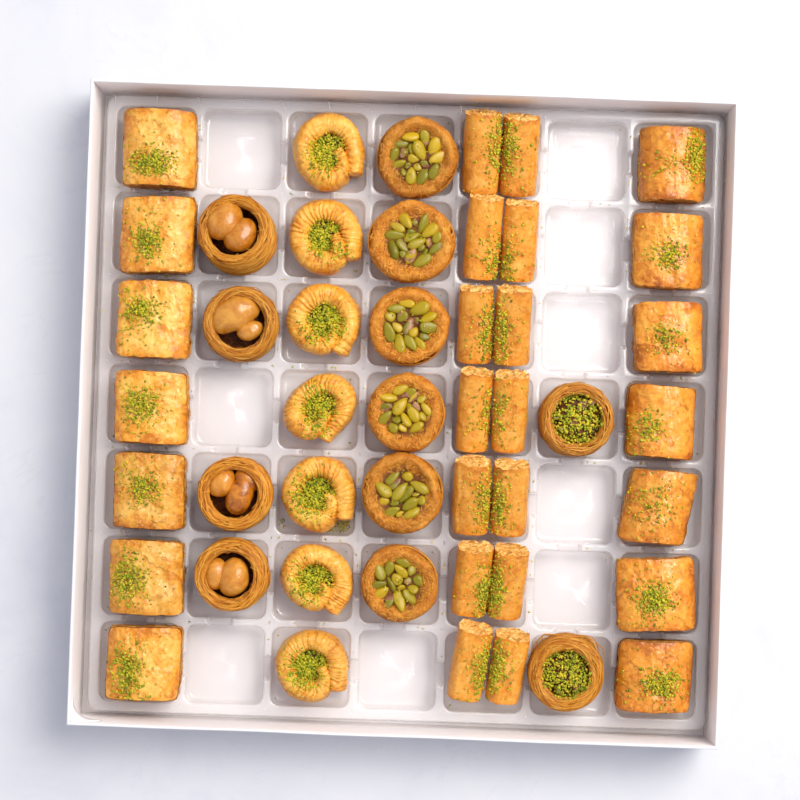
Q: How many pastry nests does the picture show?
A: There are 12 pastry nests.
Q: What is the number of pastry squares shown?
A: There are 14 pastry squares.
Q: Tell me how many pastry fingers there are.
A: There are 14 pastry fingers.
